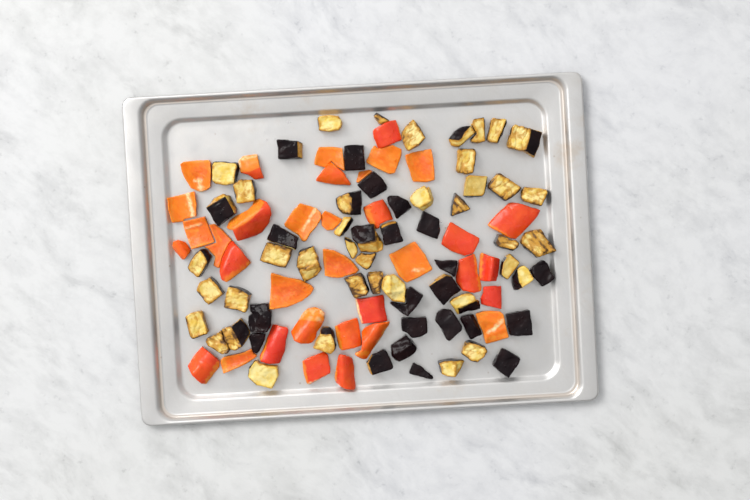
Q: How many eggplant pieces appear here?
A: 62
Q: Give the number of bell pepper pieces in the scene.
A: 35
